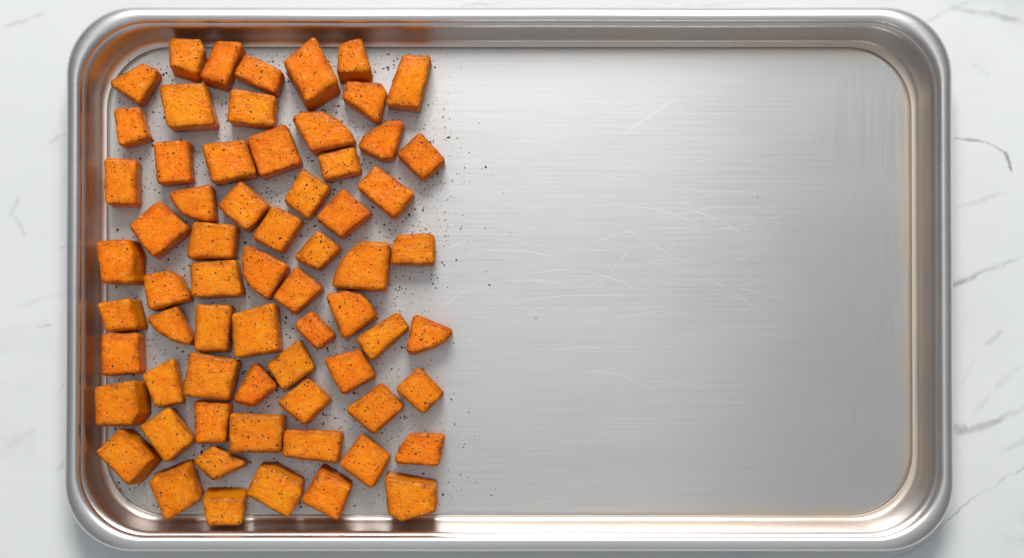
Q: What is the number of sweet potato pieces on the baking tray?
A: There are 66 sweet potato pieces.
